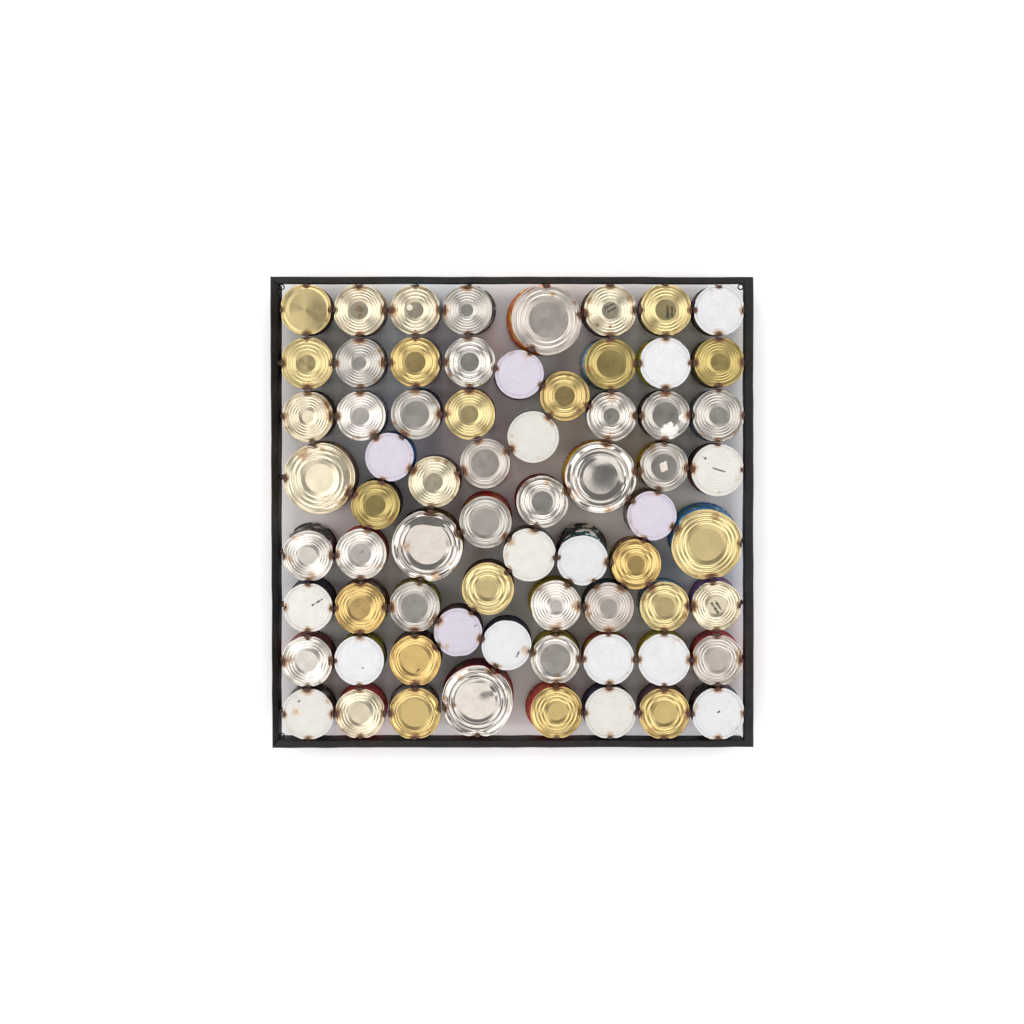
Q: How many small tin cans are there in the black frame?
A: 62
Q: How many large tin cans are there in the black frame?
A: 6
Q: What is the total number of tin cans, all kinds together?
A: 68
